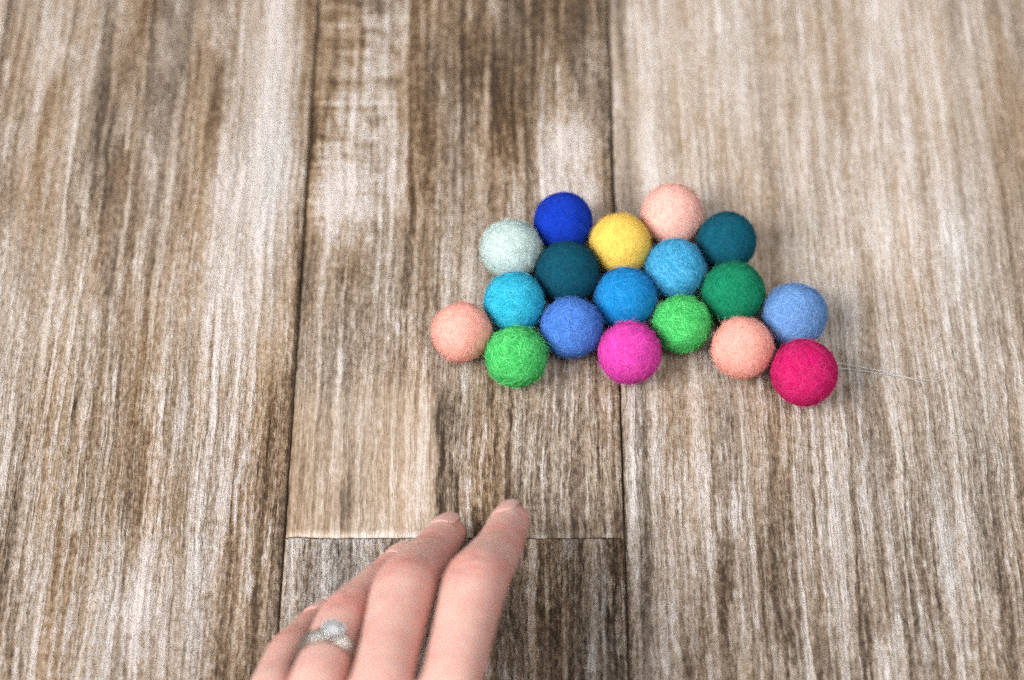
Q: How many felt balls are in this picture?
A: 18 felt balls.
